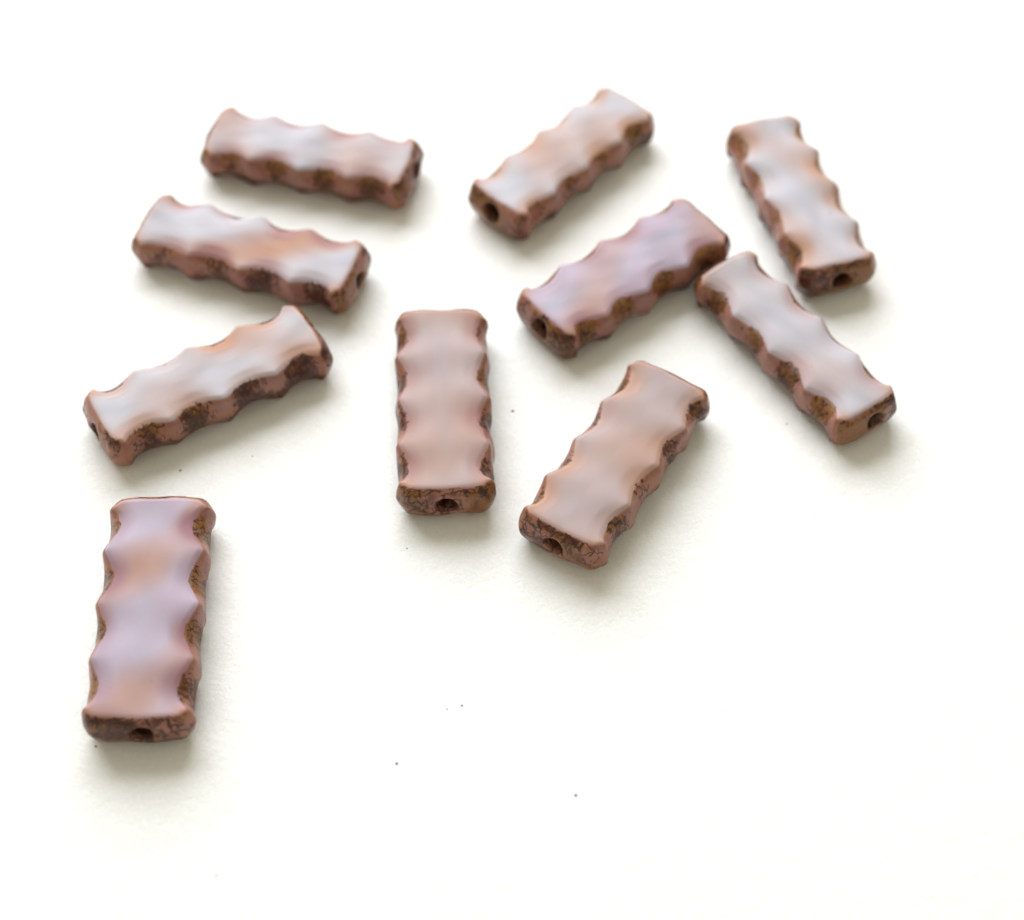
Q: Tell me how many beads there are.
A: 10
